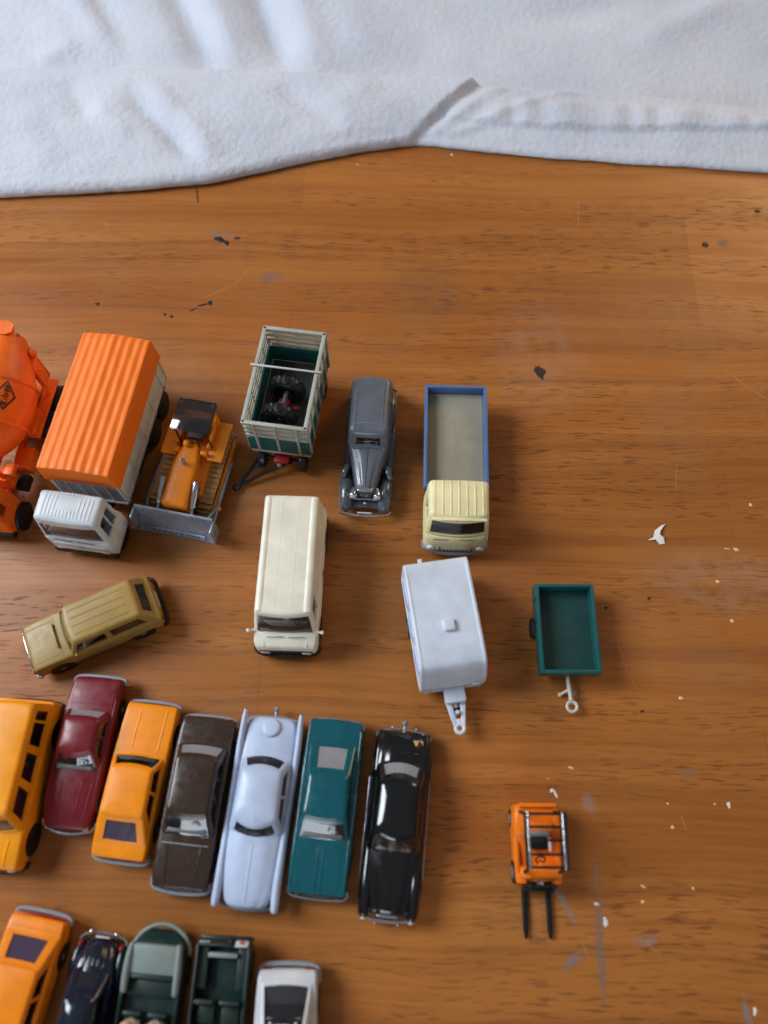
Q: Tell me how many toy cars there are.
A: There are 13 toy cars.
